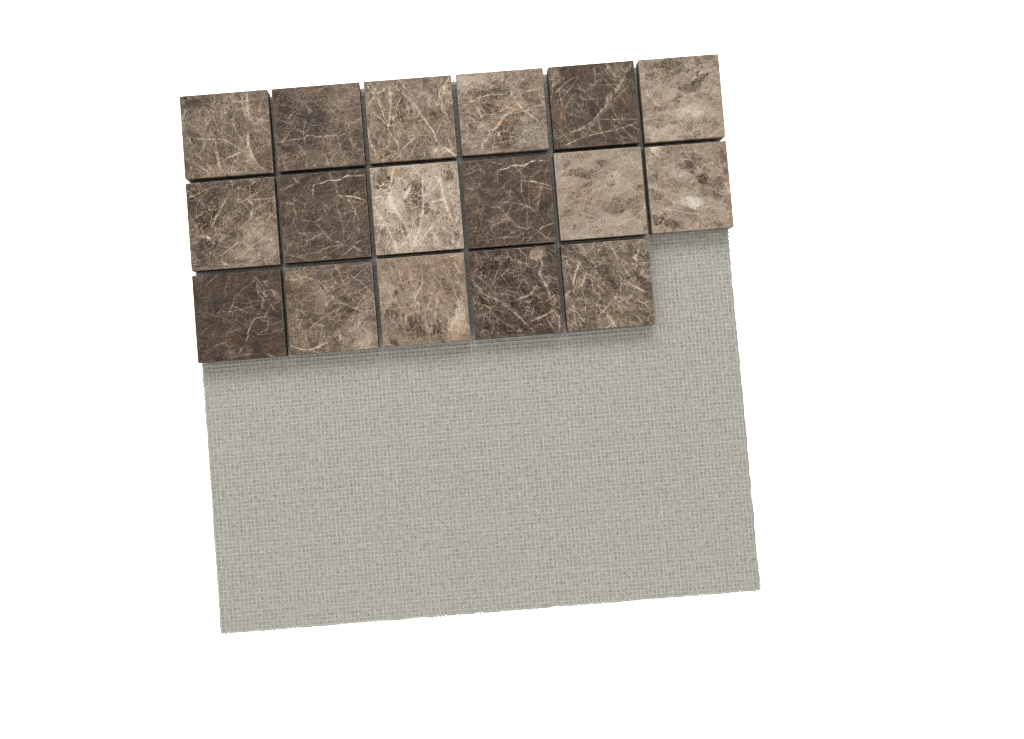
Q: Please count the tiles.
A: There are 17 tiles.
